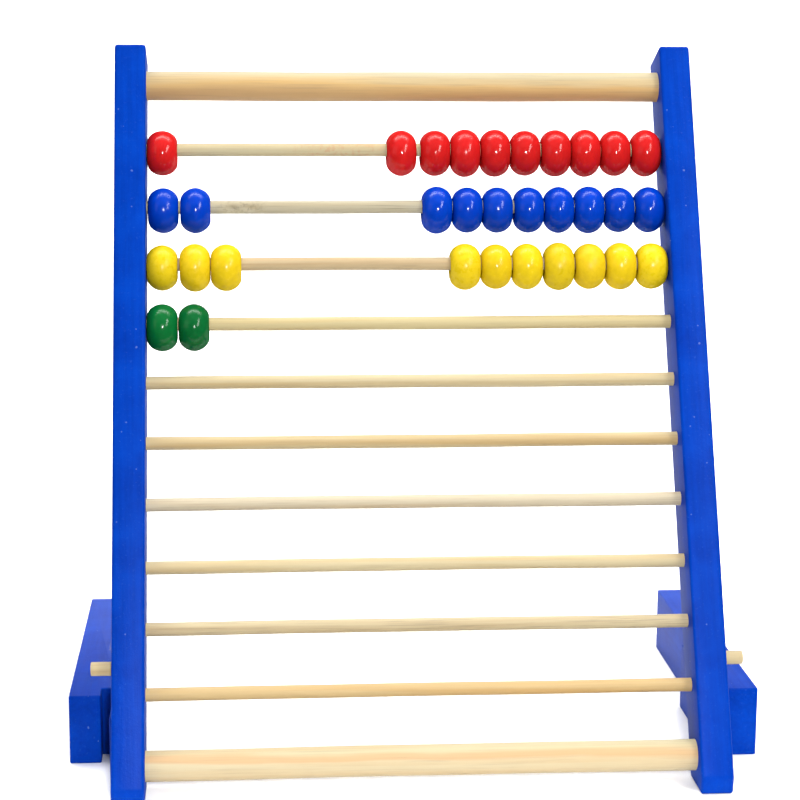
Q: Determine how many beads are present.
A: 32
